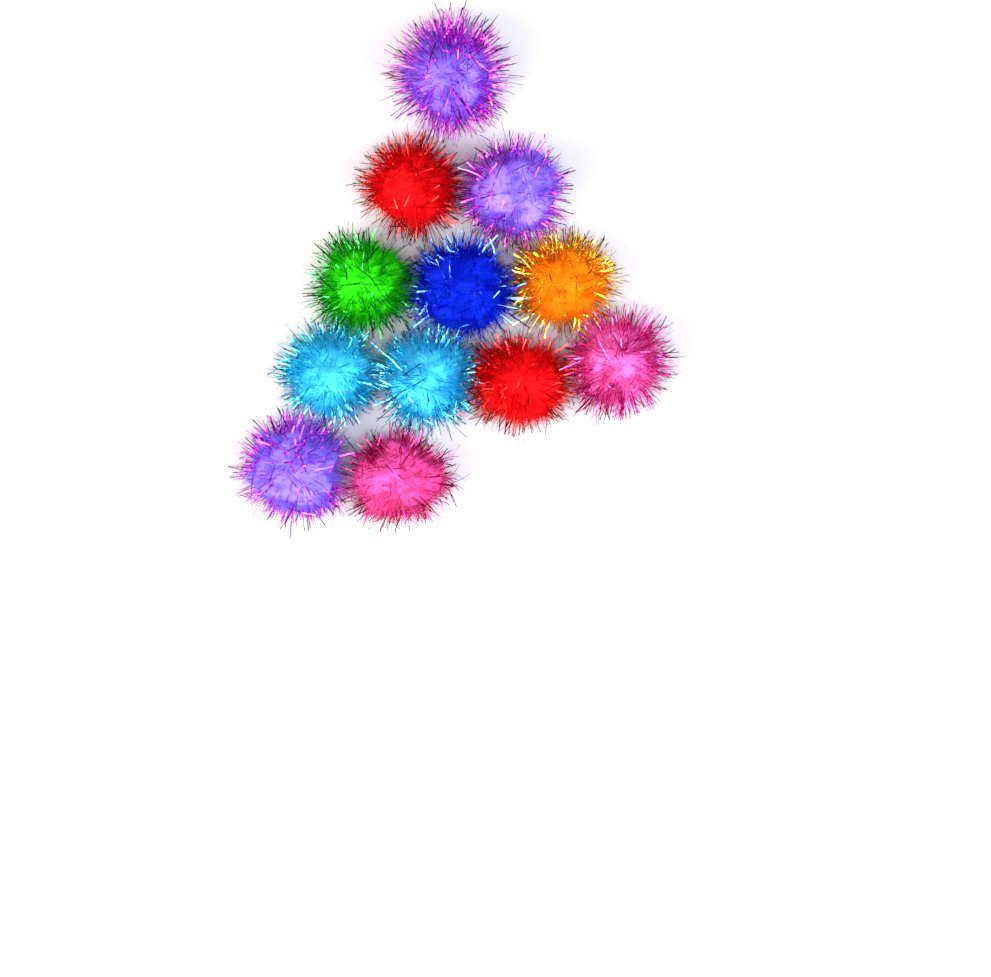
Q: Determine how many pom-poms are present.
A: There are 12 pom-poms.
